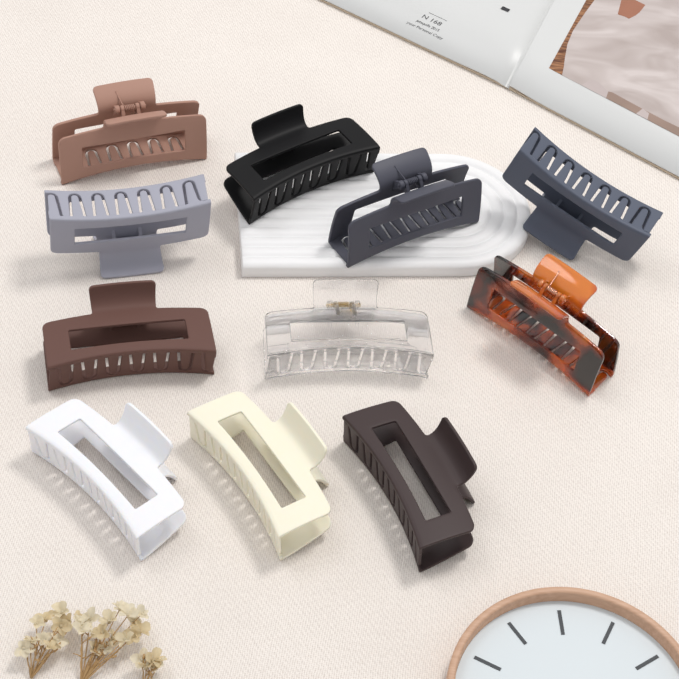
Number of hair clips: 11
